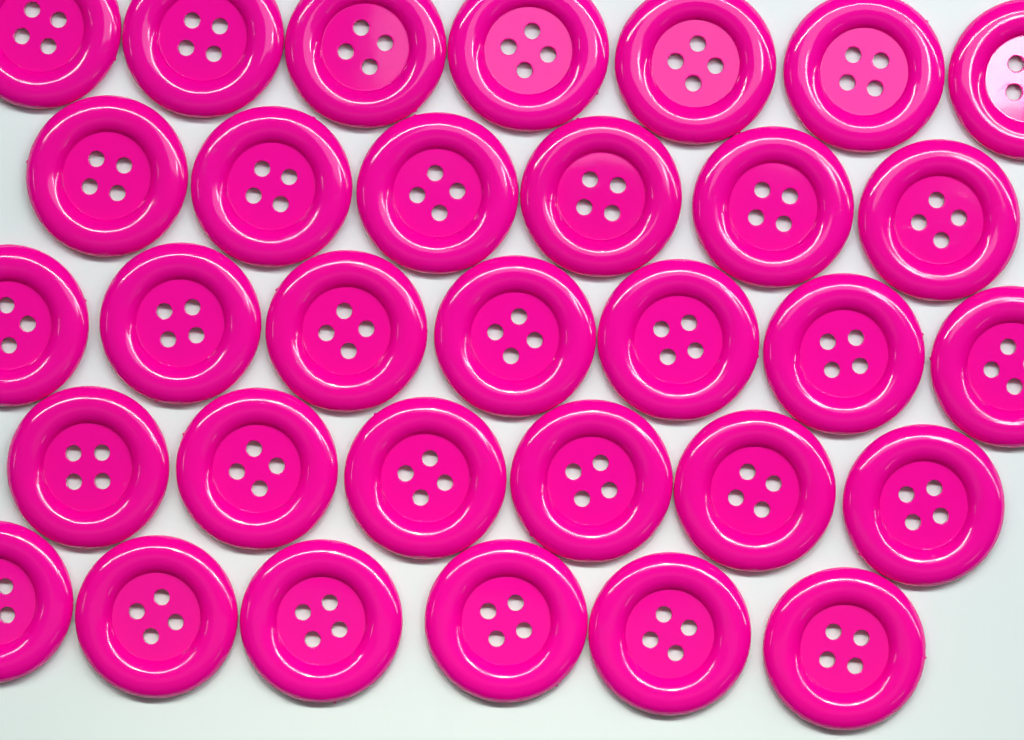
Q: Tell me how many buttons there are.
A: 32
